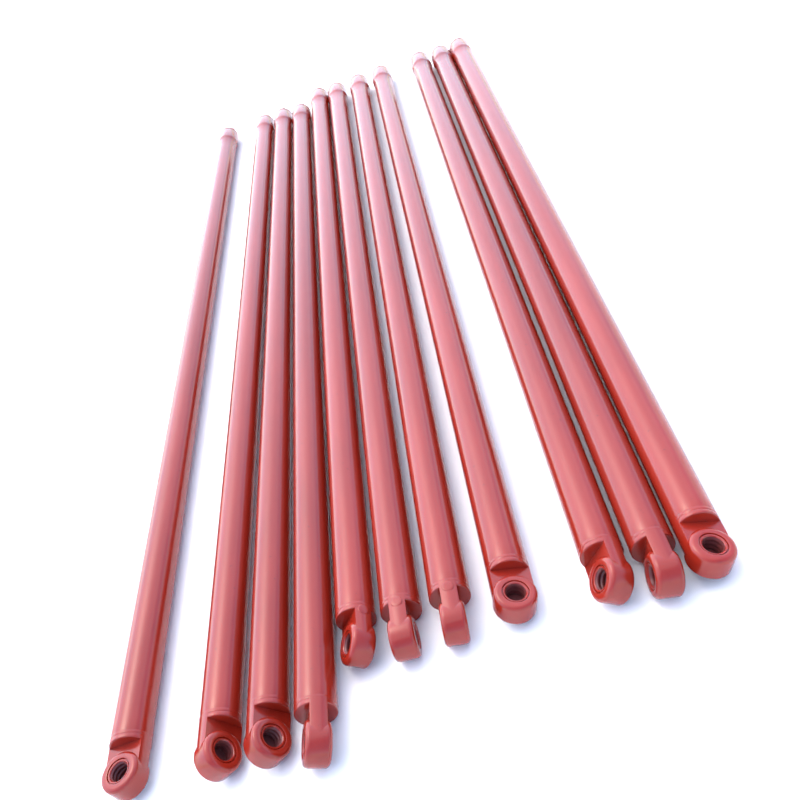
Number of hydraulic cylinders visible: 11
